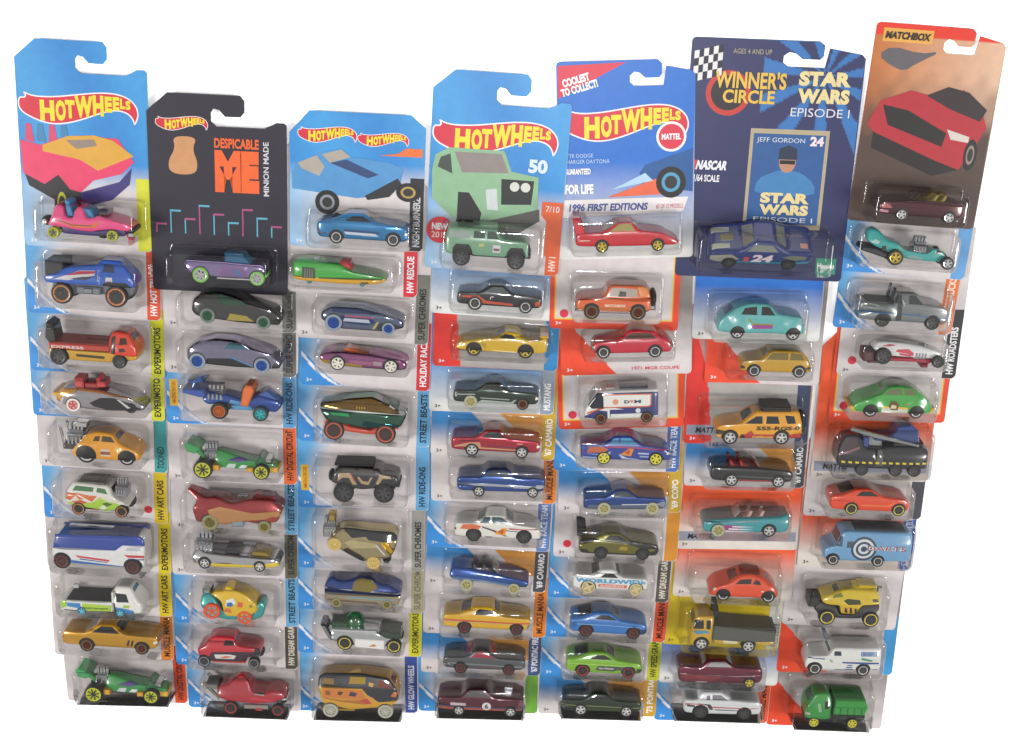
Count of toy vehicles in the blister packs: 73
